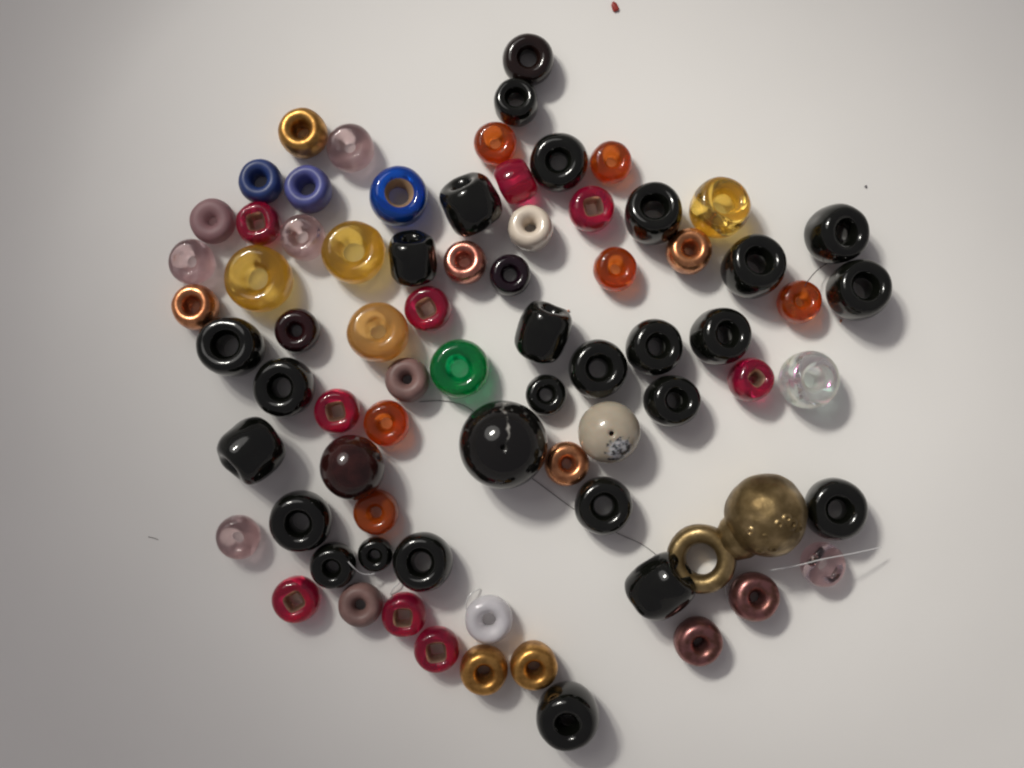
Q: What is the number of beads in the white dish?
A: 74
